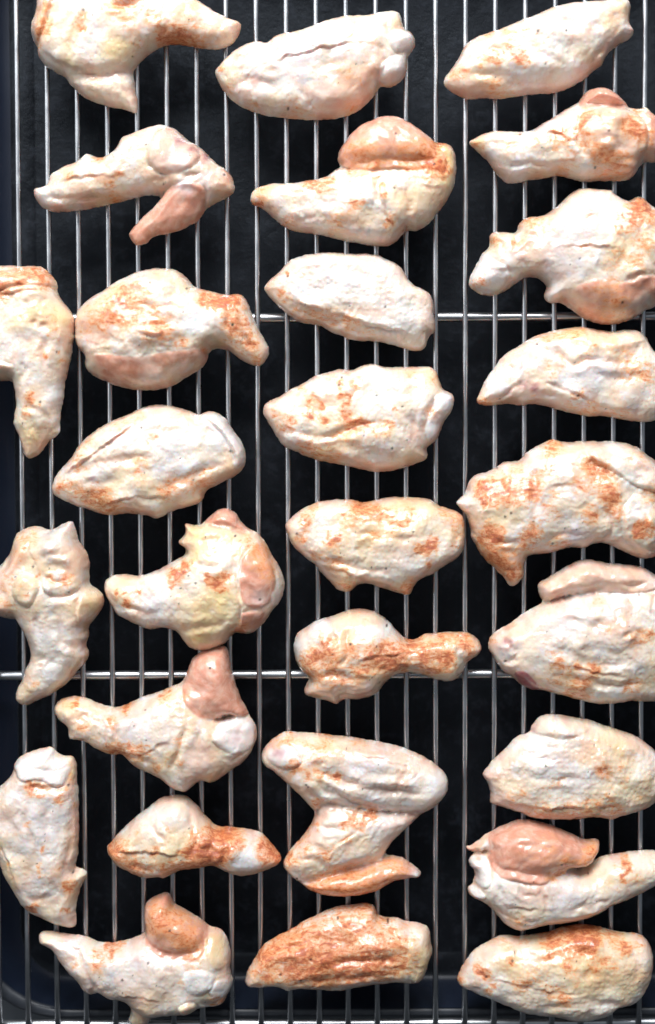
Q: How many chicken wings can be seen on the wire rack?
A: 28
